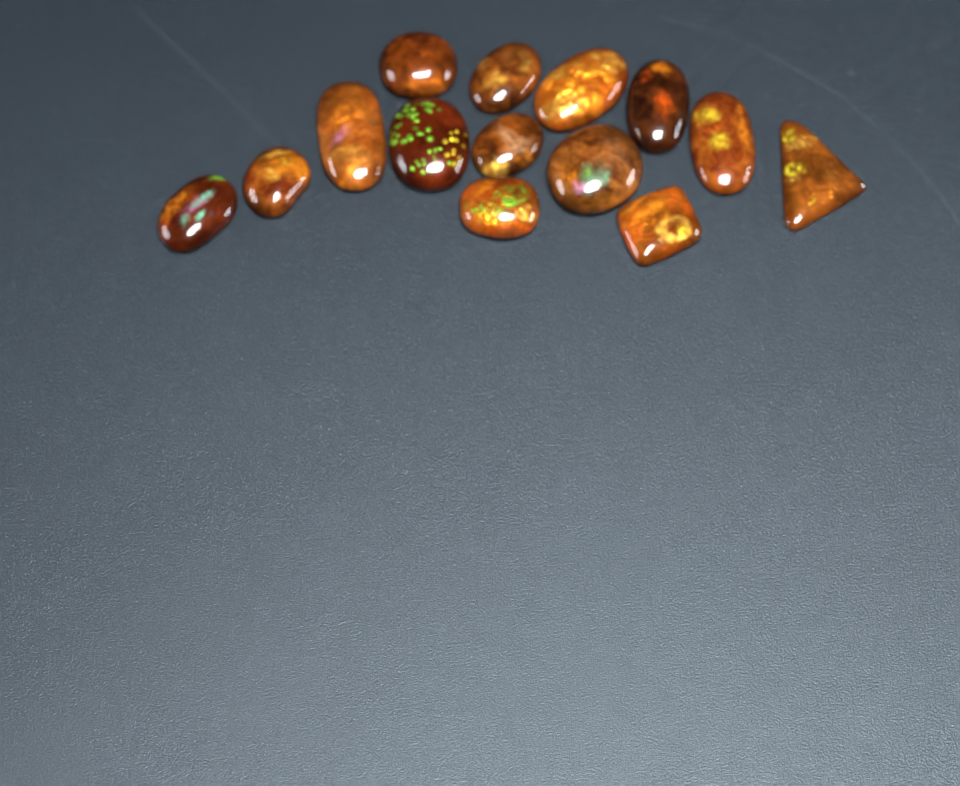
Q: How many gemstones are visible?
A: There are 14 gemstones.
